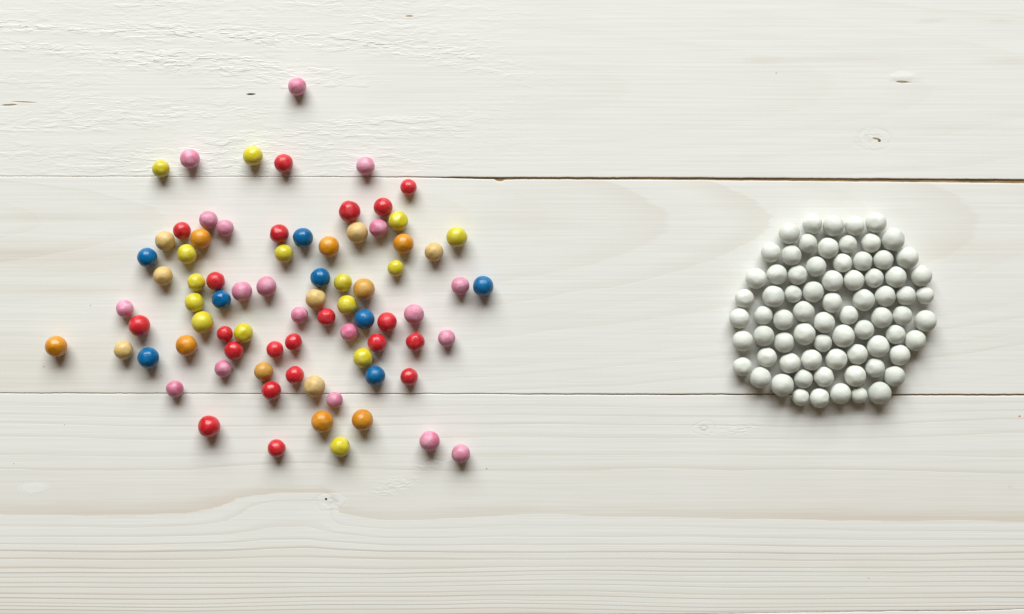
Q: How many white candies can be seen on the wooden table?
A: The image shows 72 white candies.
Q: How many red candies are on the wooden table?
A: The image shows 21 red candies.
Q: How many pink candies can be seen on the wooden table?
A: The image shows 19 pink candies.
